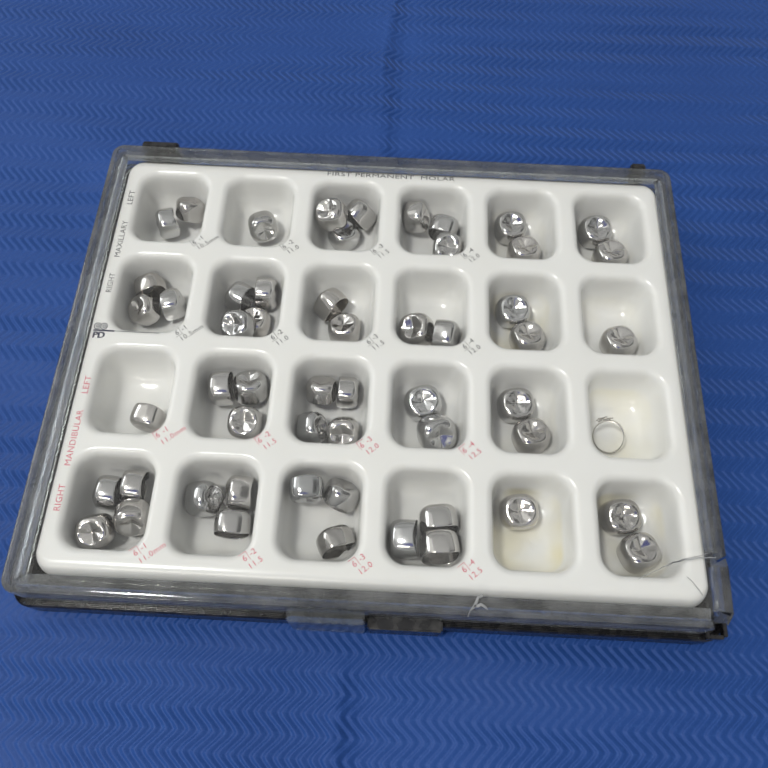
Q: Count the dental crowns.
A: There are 55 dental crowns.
